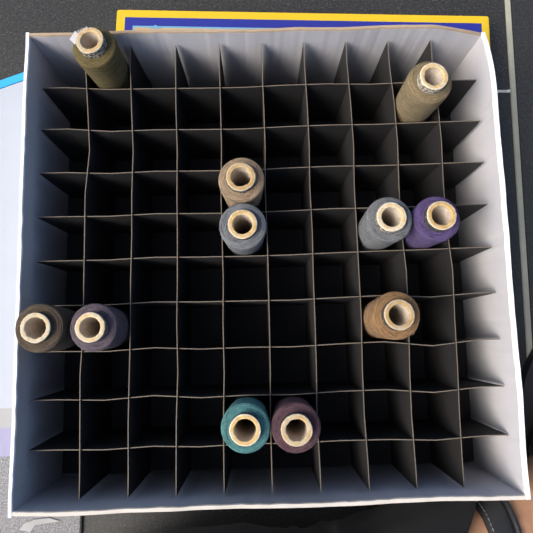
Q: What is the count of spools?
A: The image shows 11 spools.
